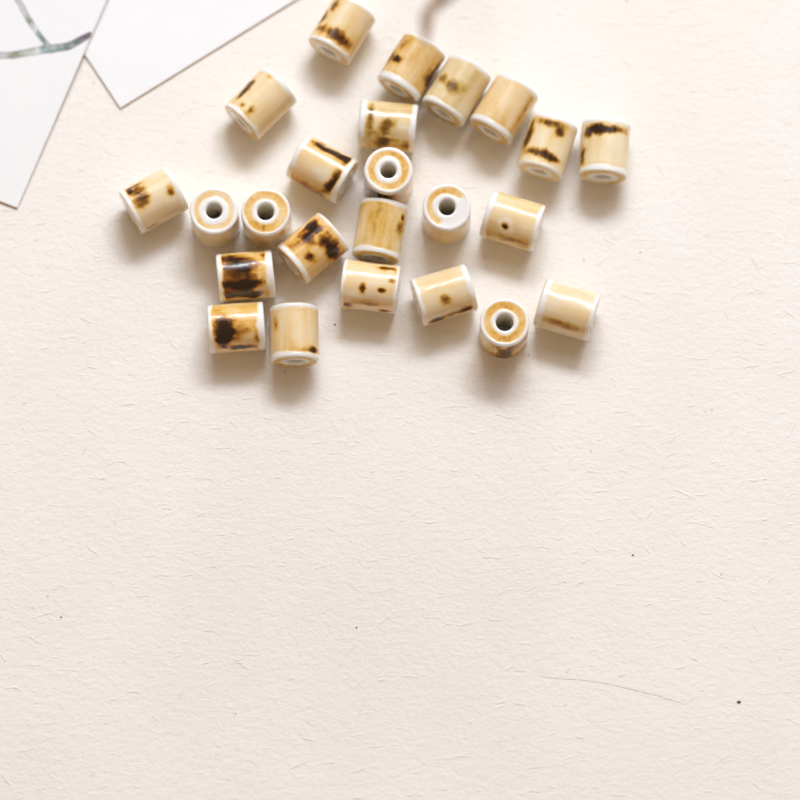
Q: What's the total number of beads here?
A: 24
